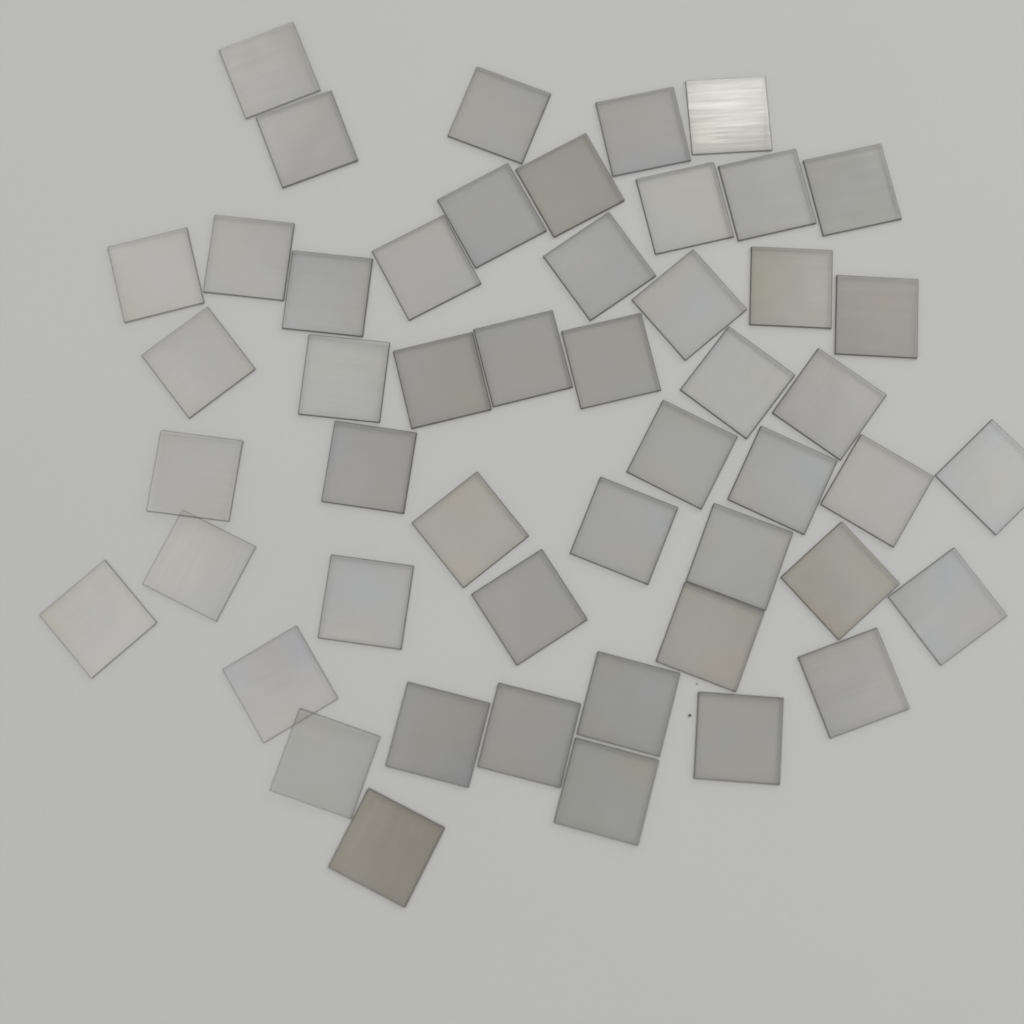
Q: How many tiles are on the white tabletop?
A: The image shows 50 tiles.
